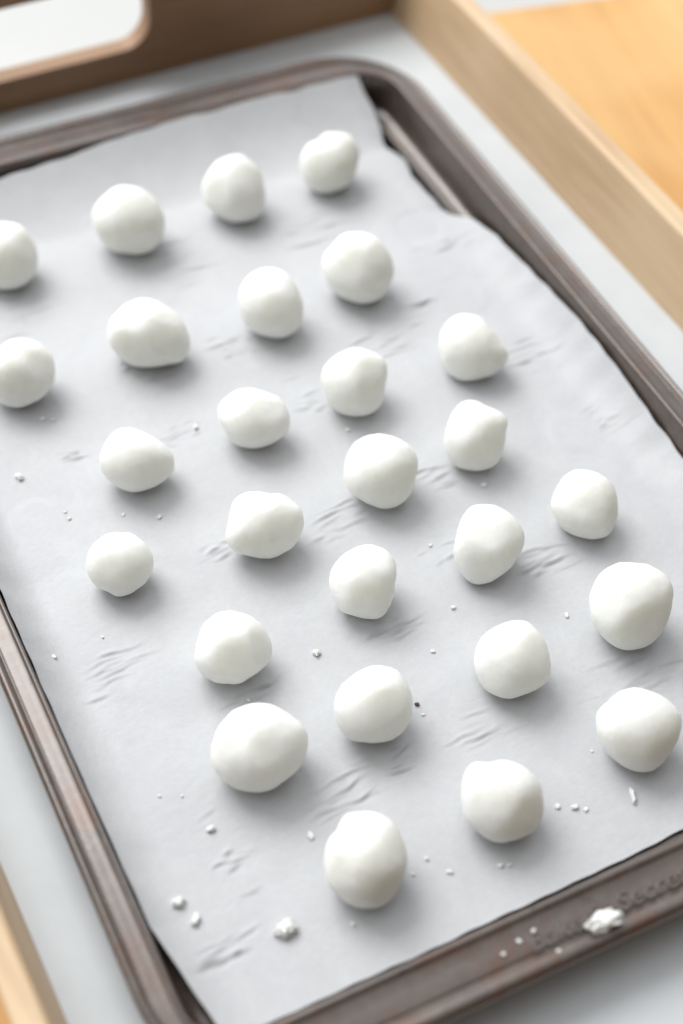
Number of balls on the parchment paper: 27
